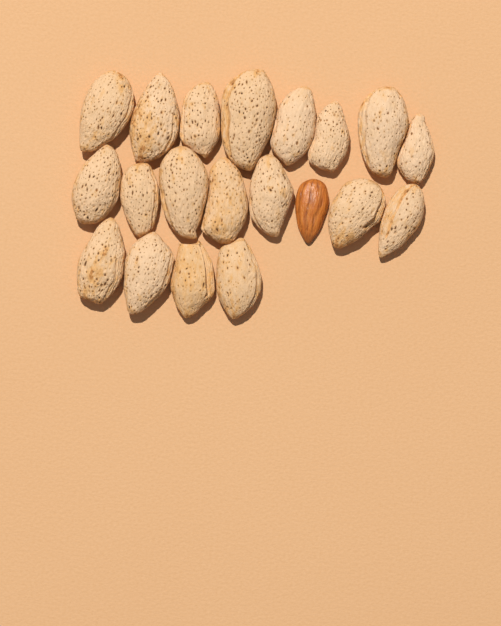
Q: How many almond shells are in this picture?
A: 19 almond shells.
